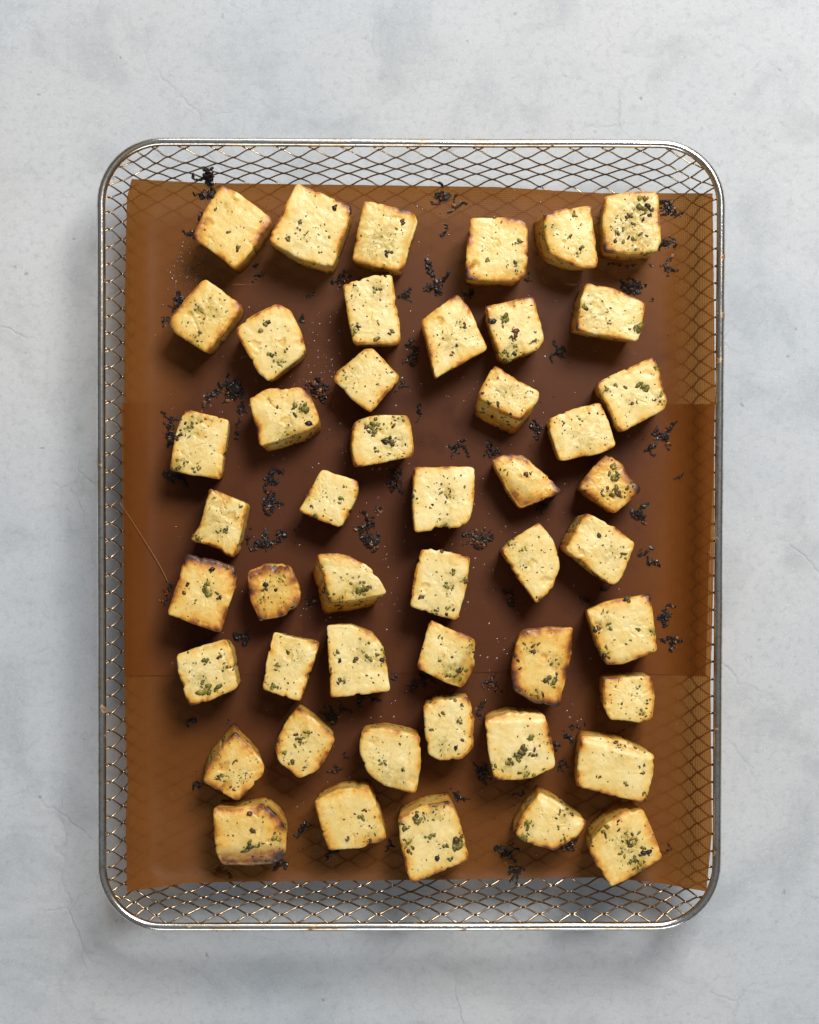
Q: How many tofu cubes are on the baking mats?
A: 48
